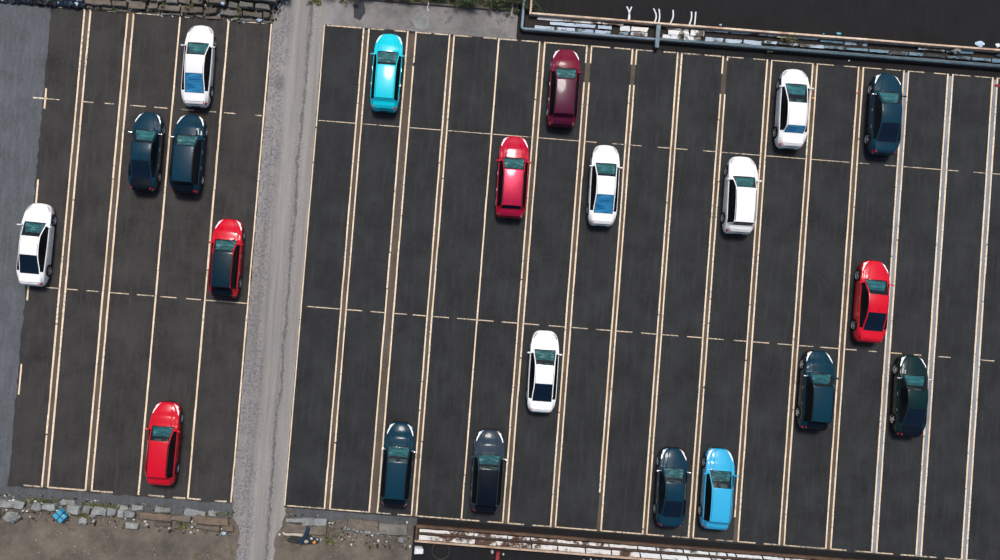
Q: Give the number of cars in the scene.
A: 21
